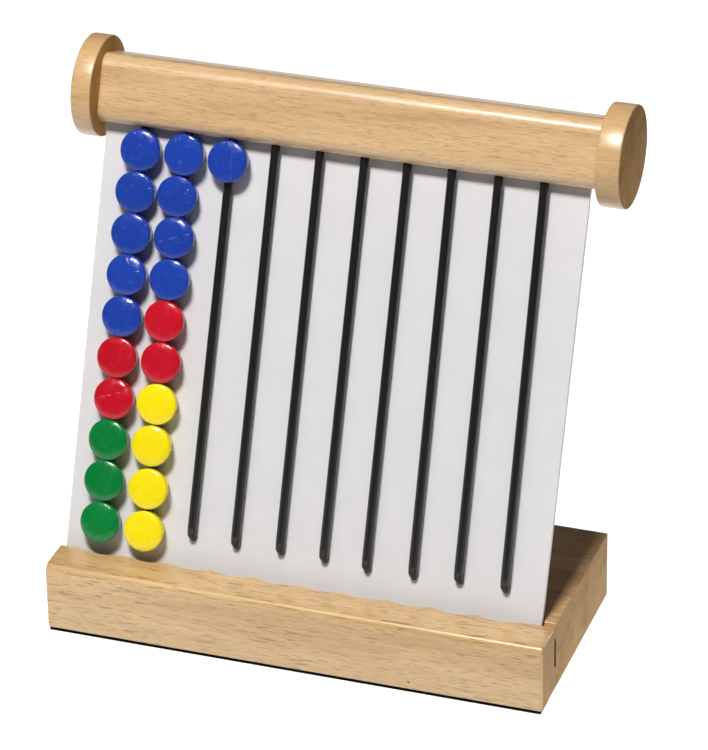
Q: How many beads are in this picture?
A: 21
